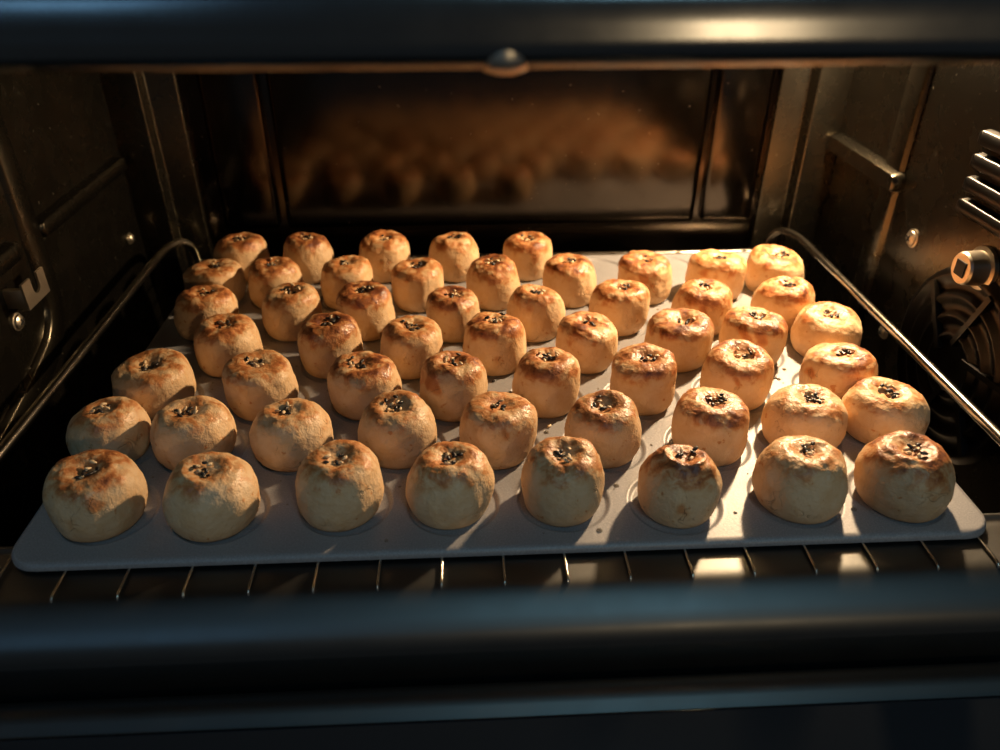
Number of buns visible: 55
